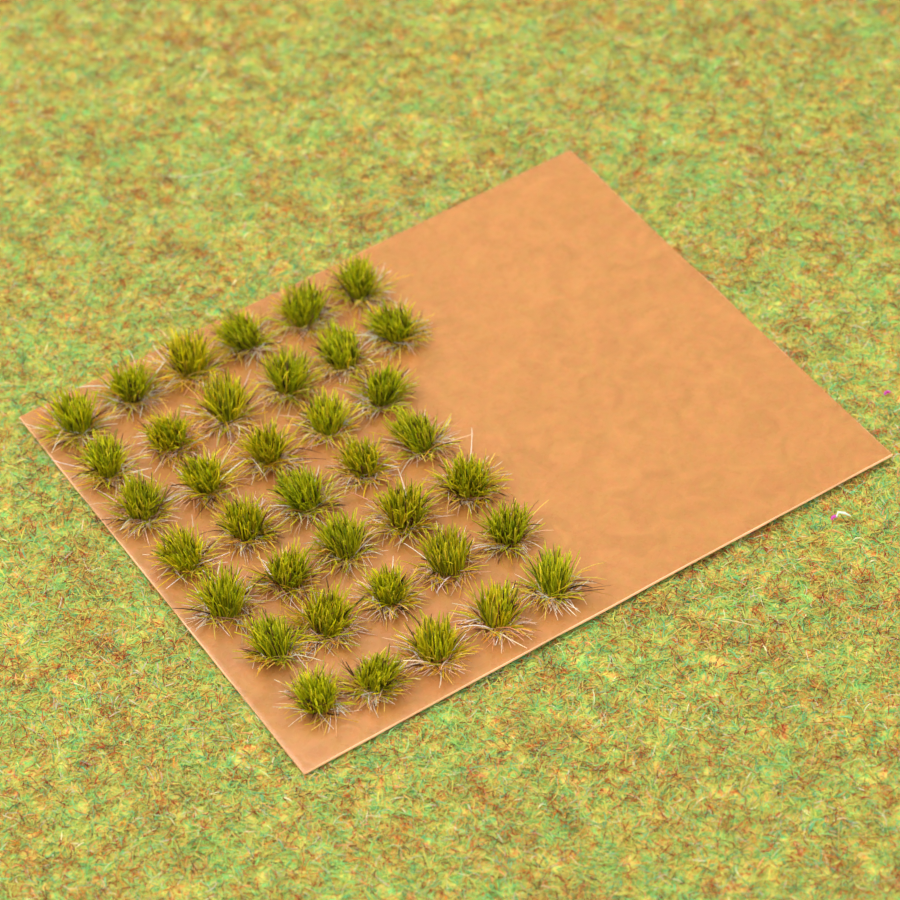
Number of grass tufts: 37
